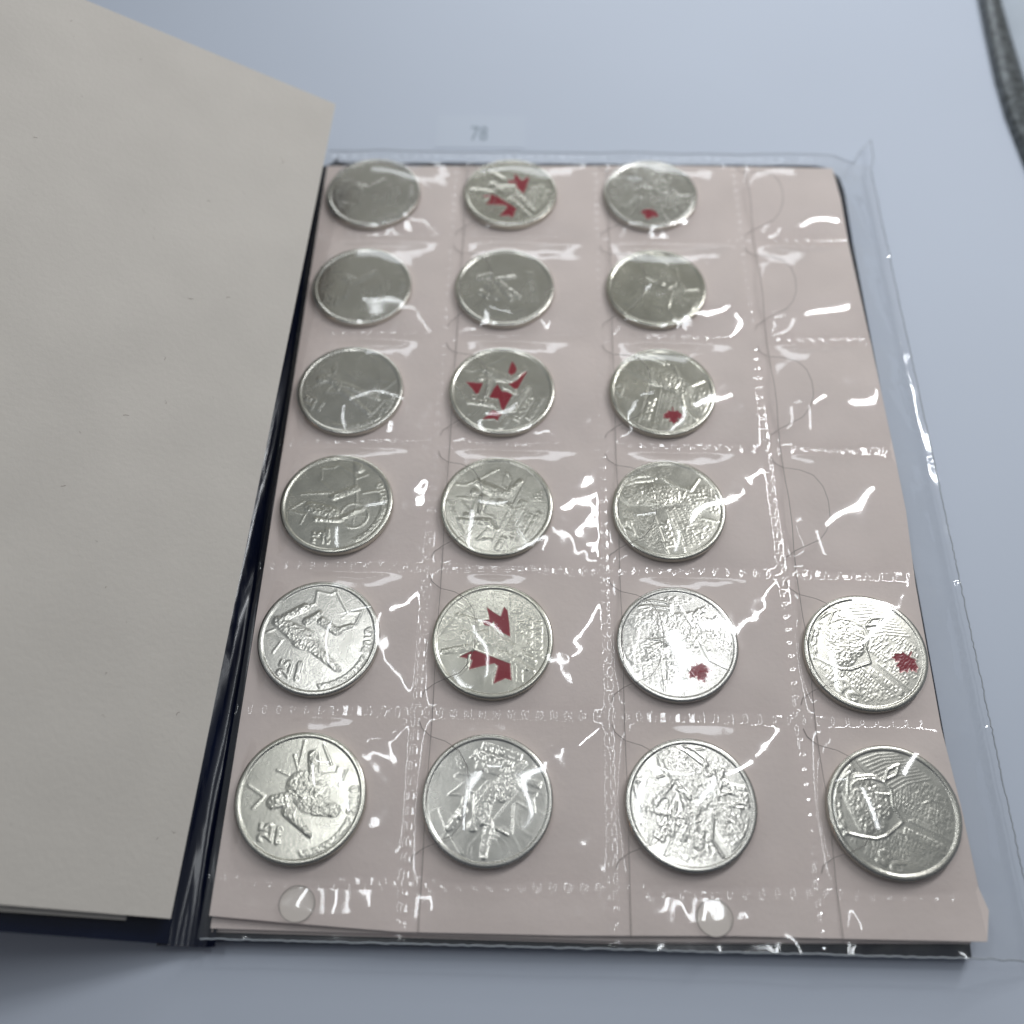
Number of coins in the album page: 20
